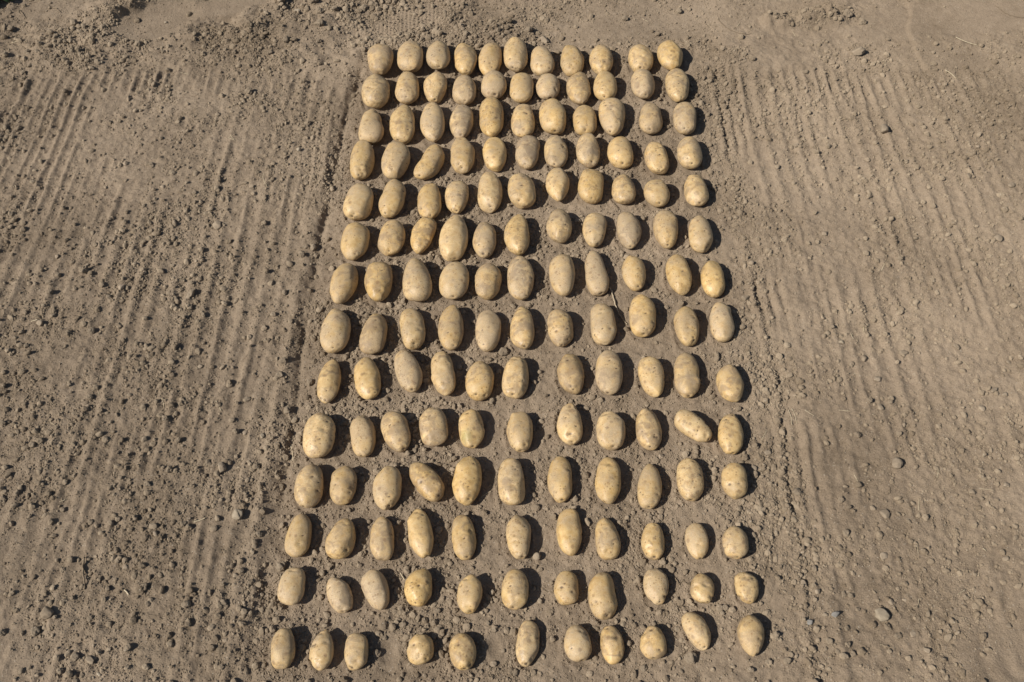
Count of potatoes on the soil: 154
